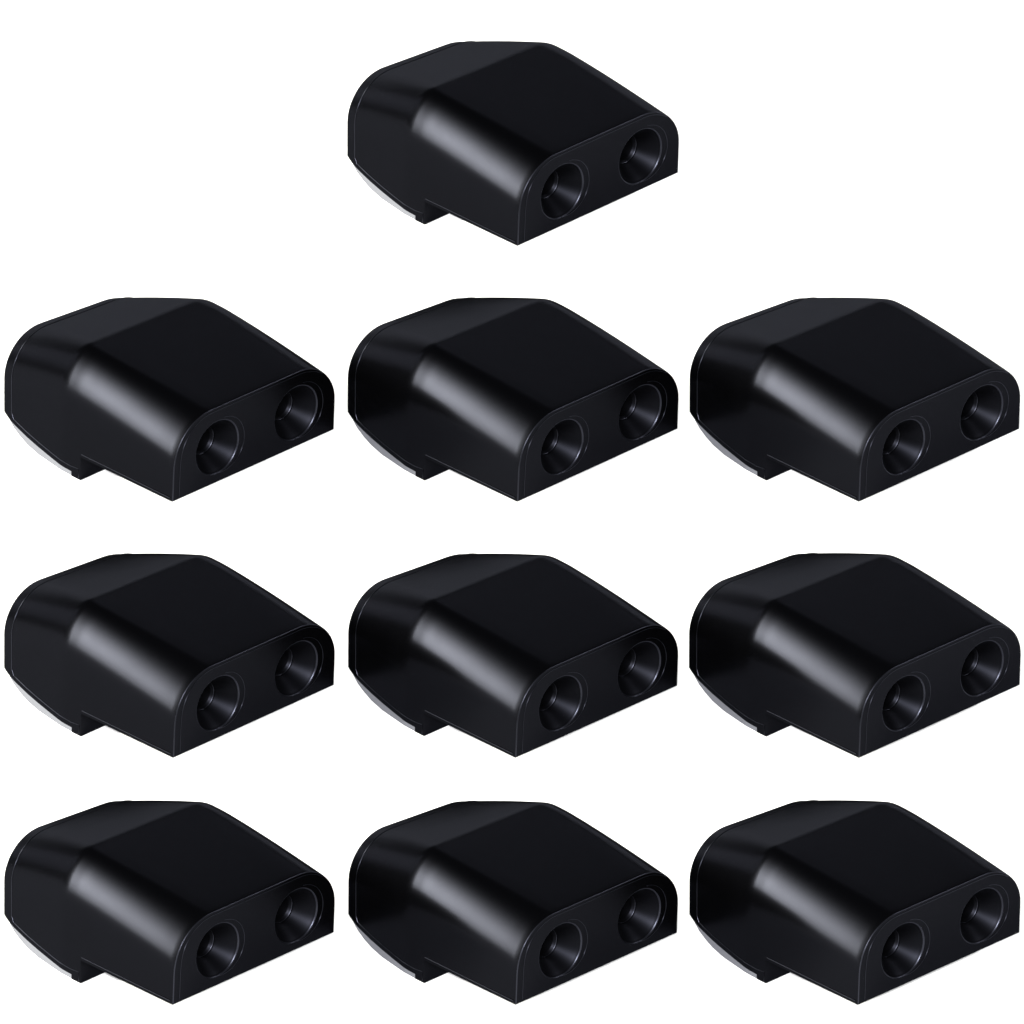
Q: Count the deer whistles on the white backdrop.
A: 10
